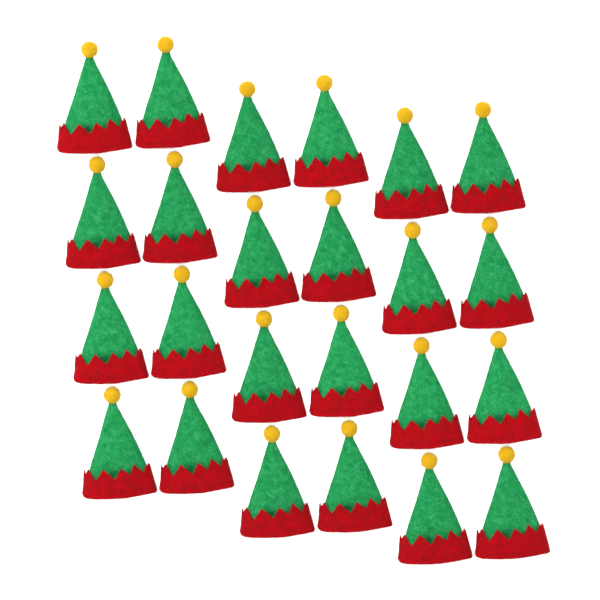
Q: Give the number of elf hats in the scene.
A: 24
